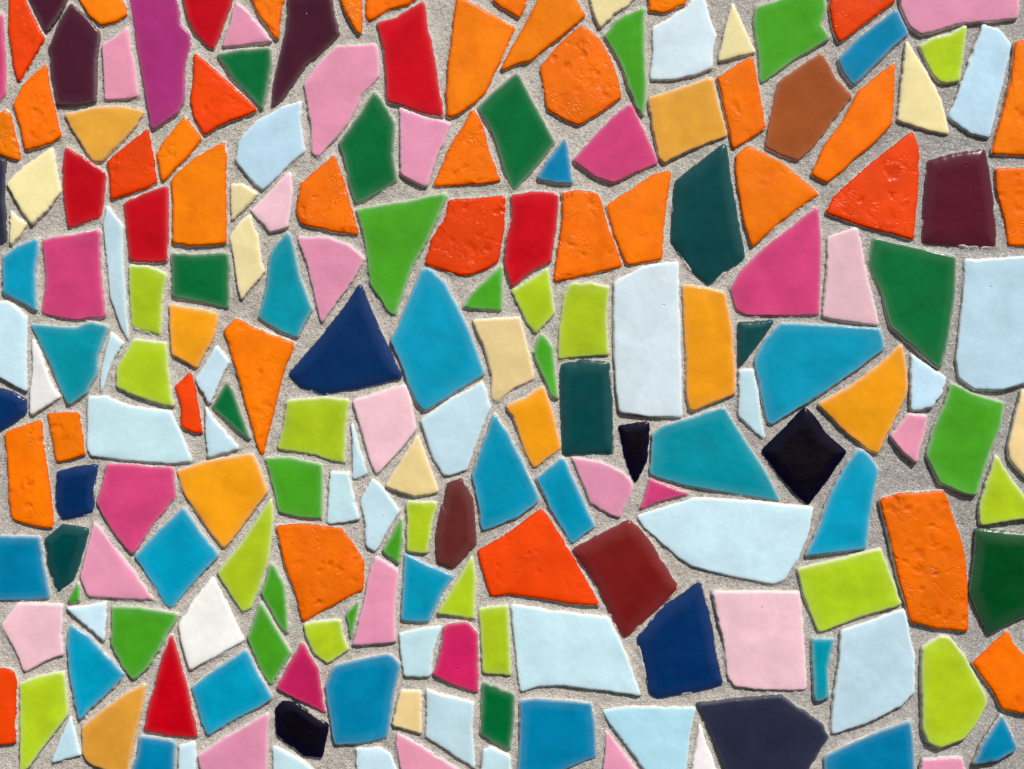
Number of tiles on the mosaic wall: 200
